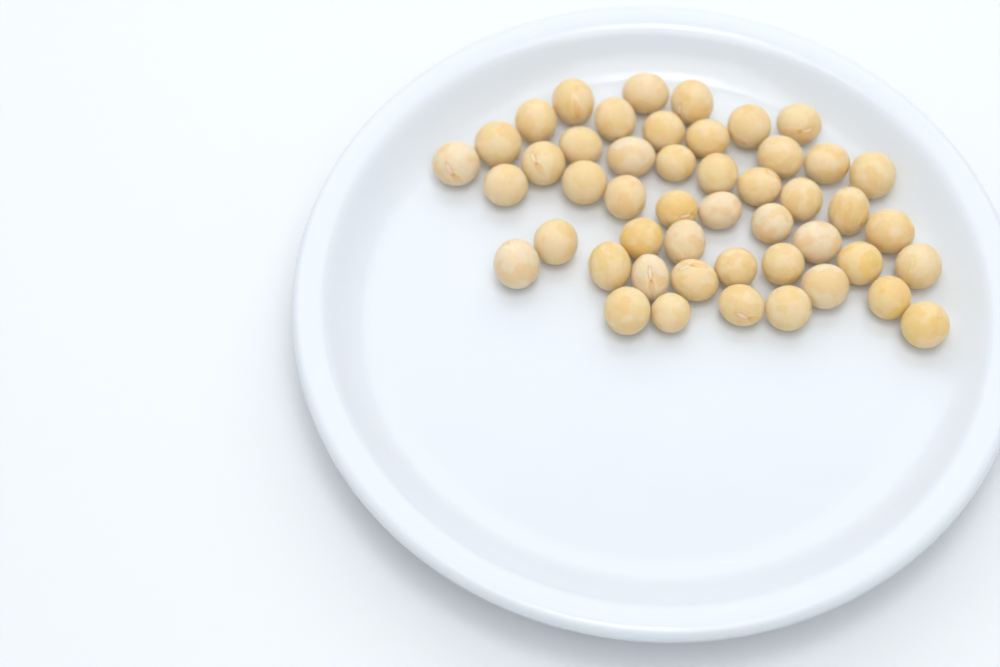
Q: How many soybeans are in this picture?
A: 48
